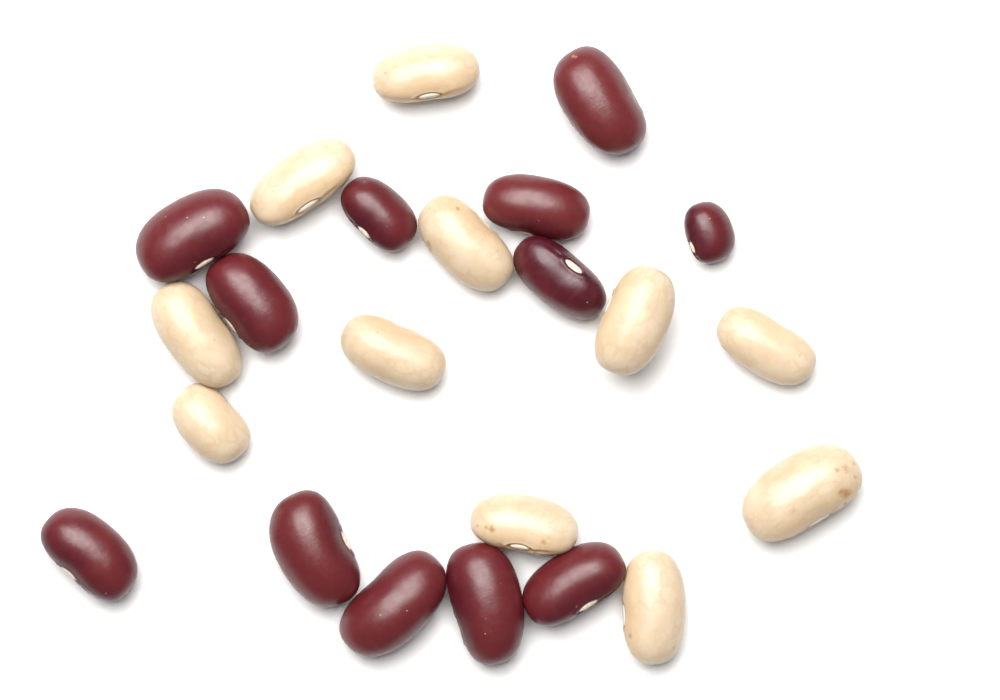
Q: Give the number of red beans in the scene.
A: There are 12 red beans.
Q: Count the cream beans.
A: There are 11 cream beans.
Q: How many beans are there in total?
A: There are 23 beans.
